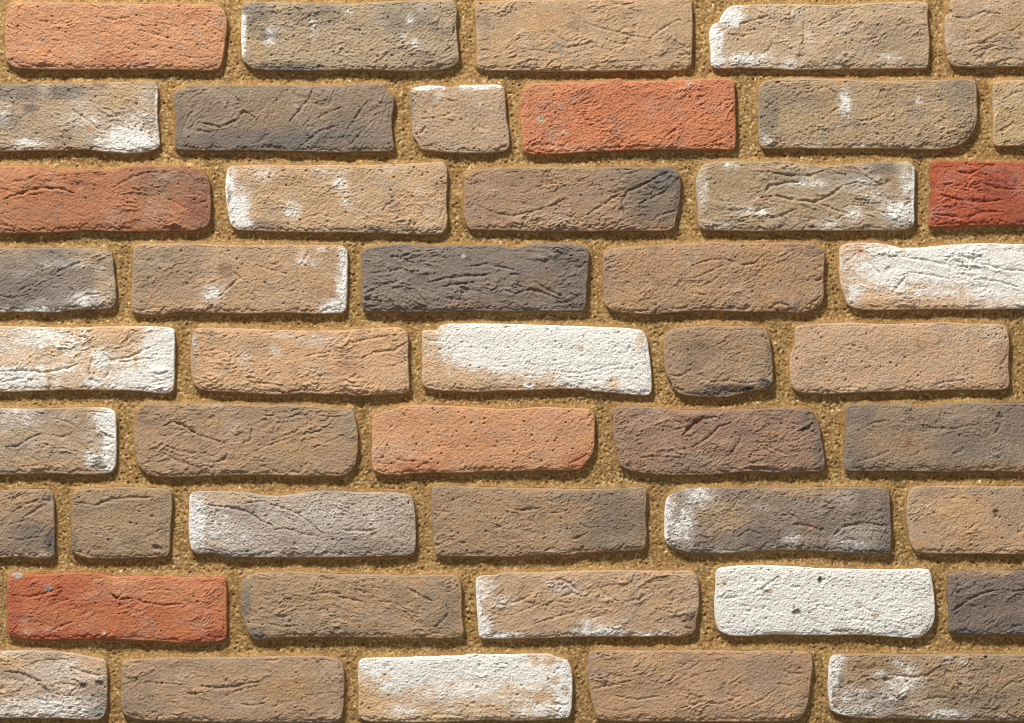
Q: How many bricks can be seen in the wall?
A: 47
